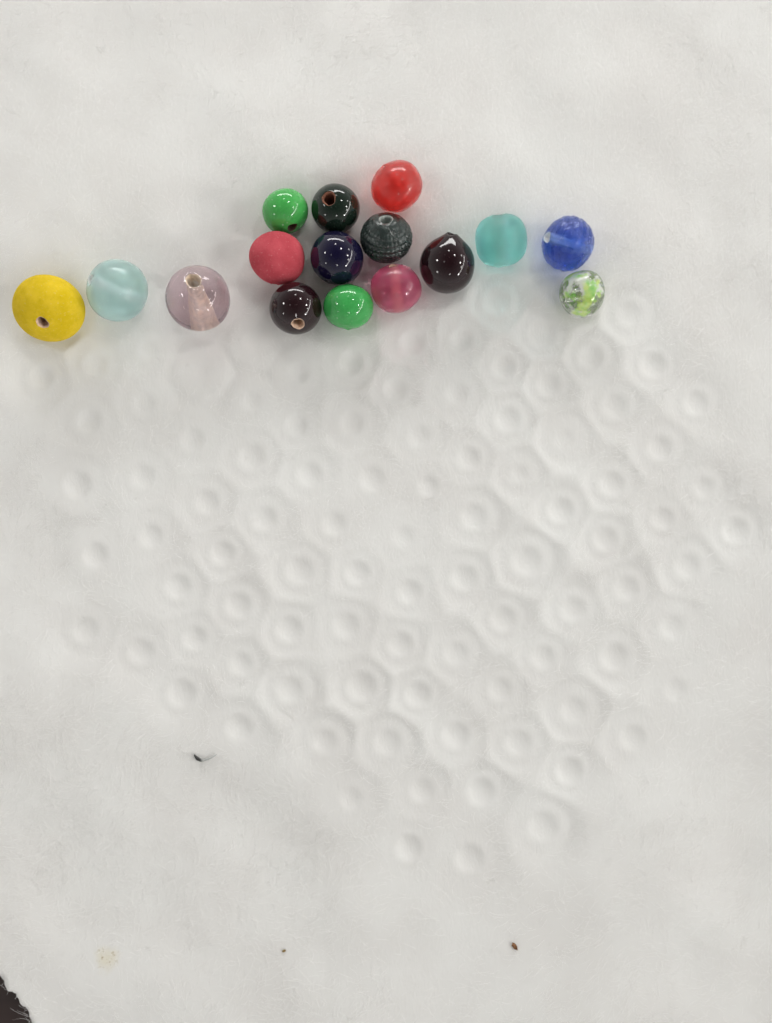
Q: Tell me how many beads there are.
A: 16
